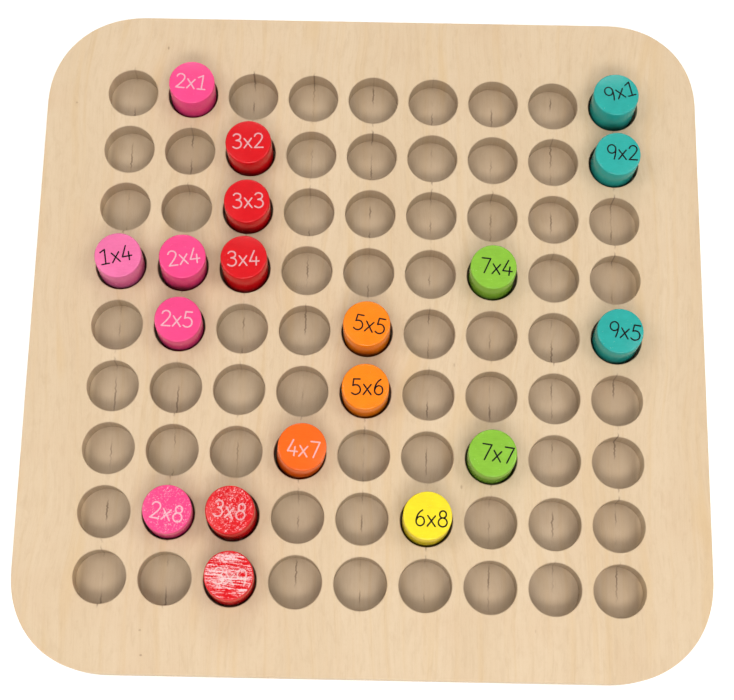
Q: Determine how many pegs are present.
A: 19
